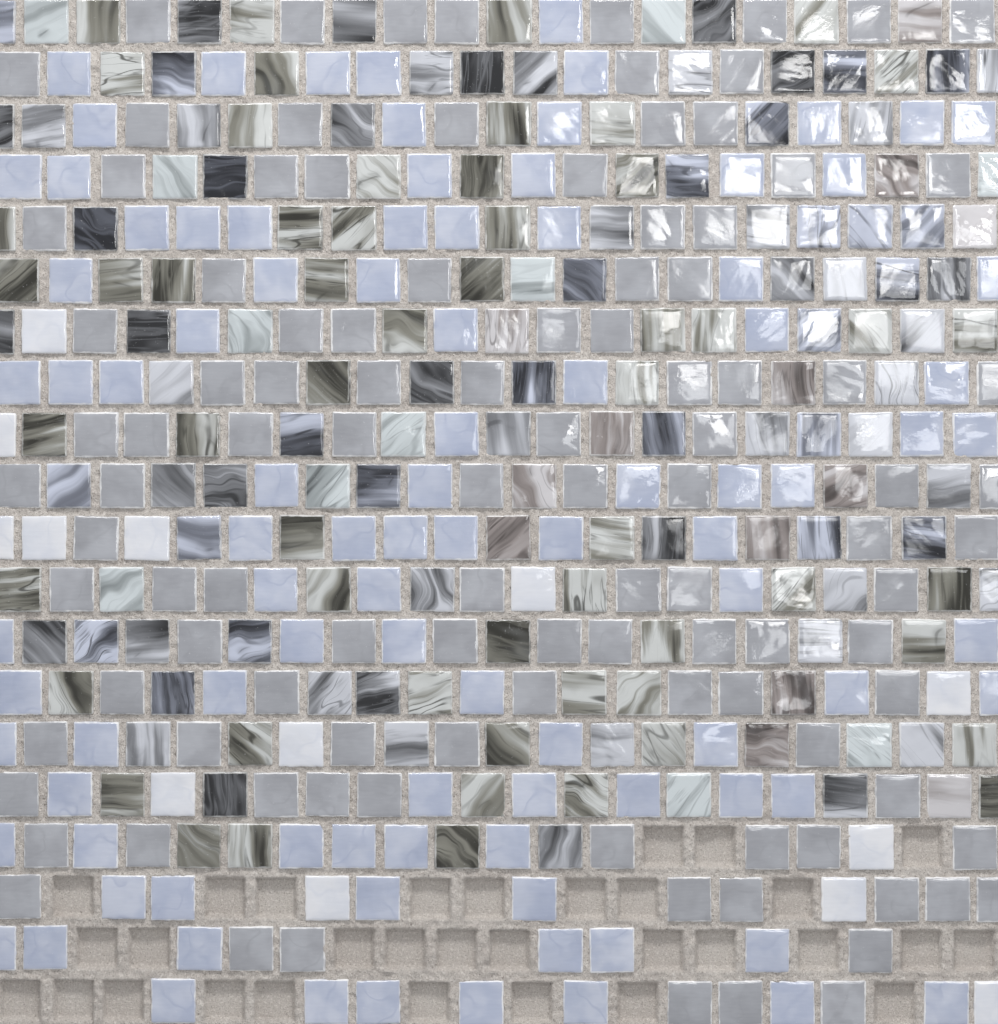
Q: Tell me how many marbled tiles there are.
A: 153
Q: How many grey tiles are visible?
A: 107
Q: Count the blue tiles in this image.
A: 96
